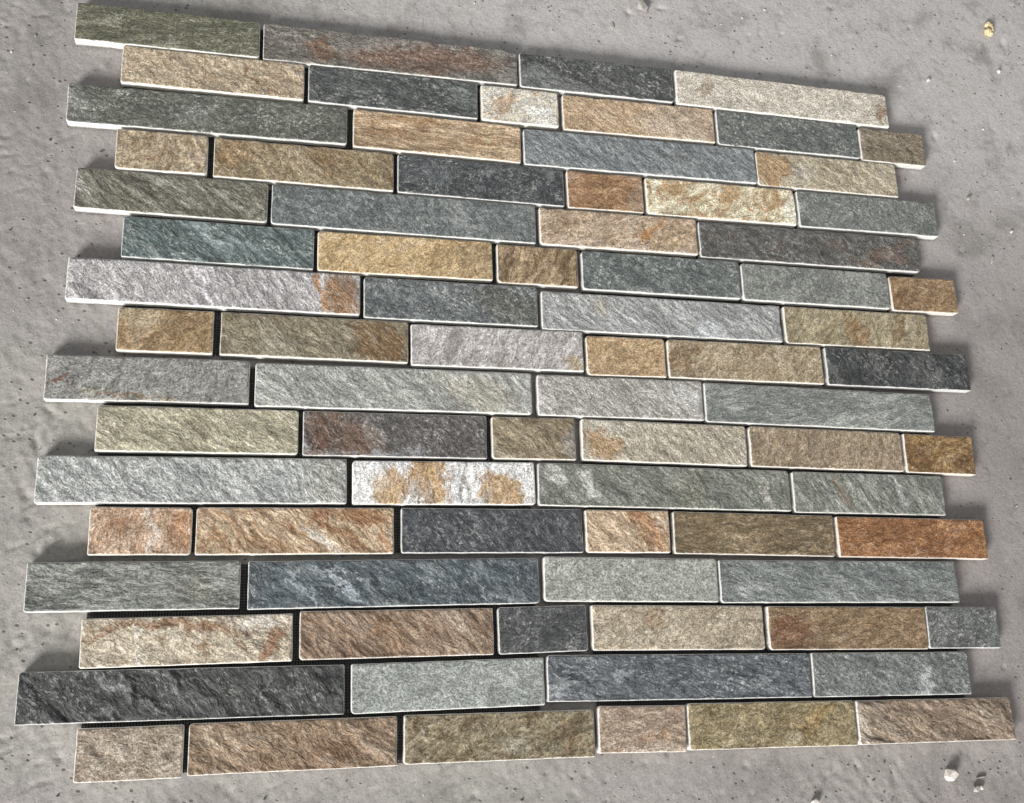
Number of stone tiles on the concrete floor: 80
